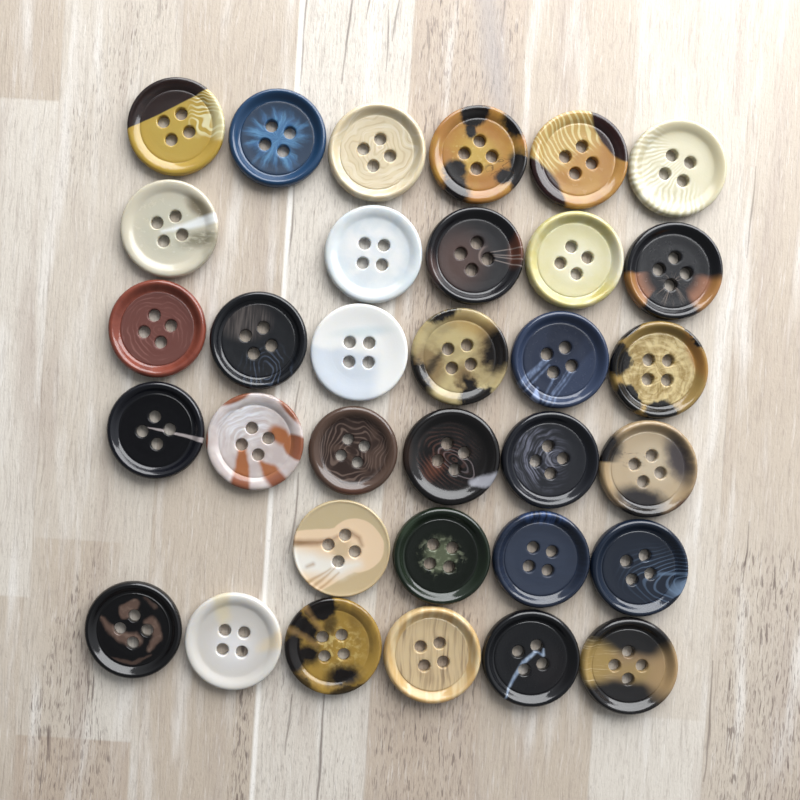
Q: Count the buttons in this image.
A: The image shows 33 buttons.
